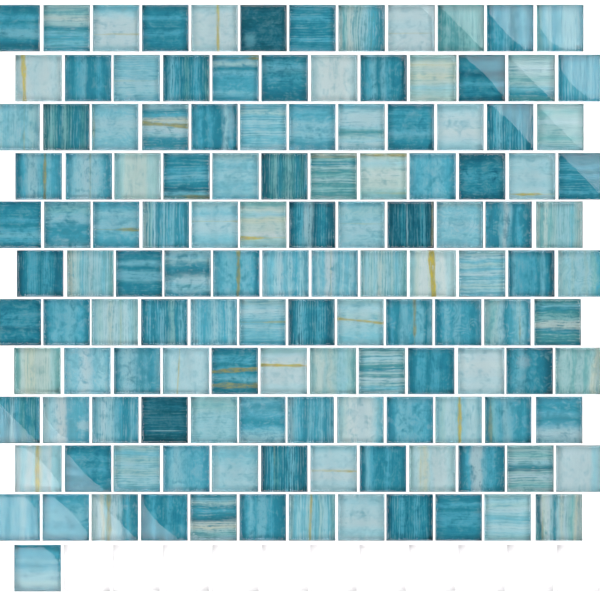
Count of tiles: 133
